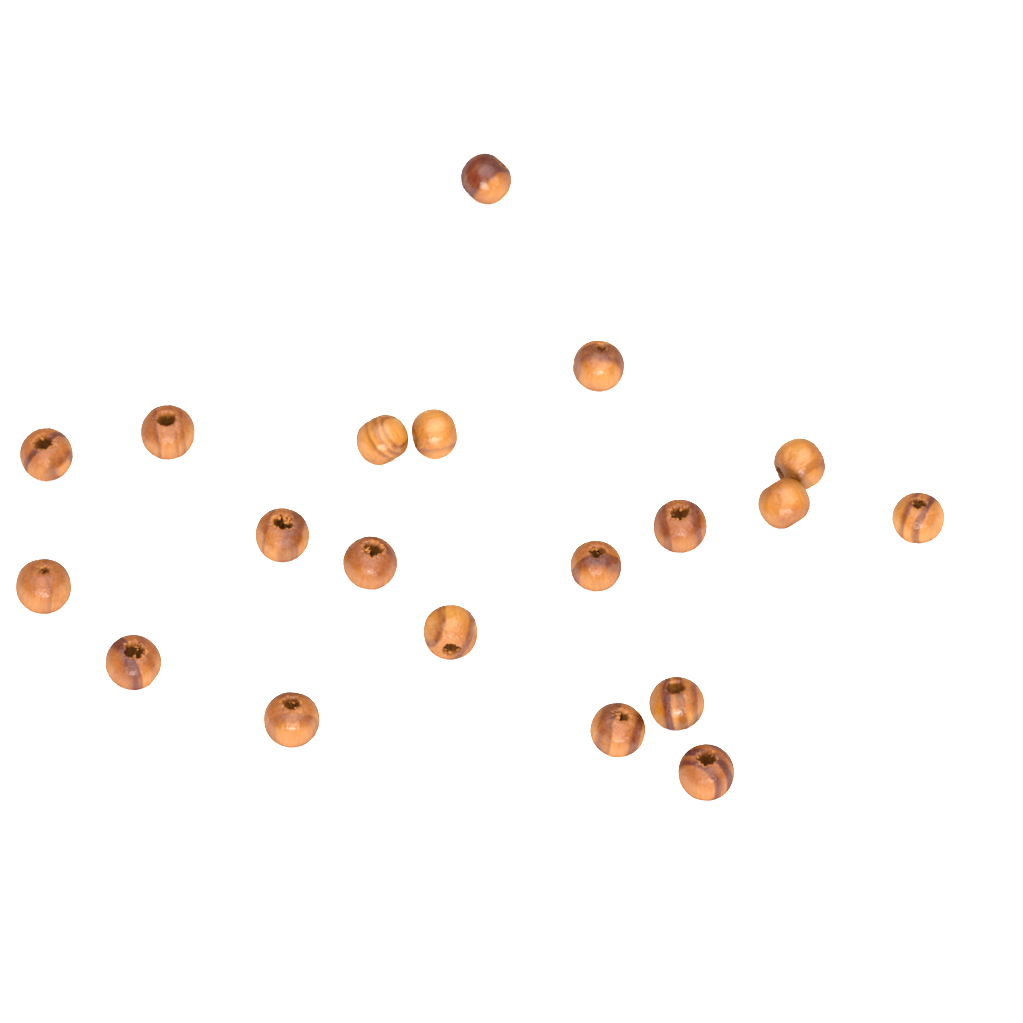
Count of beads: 20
